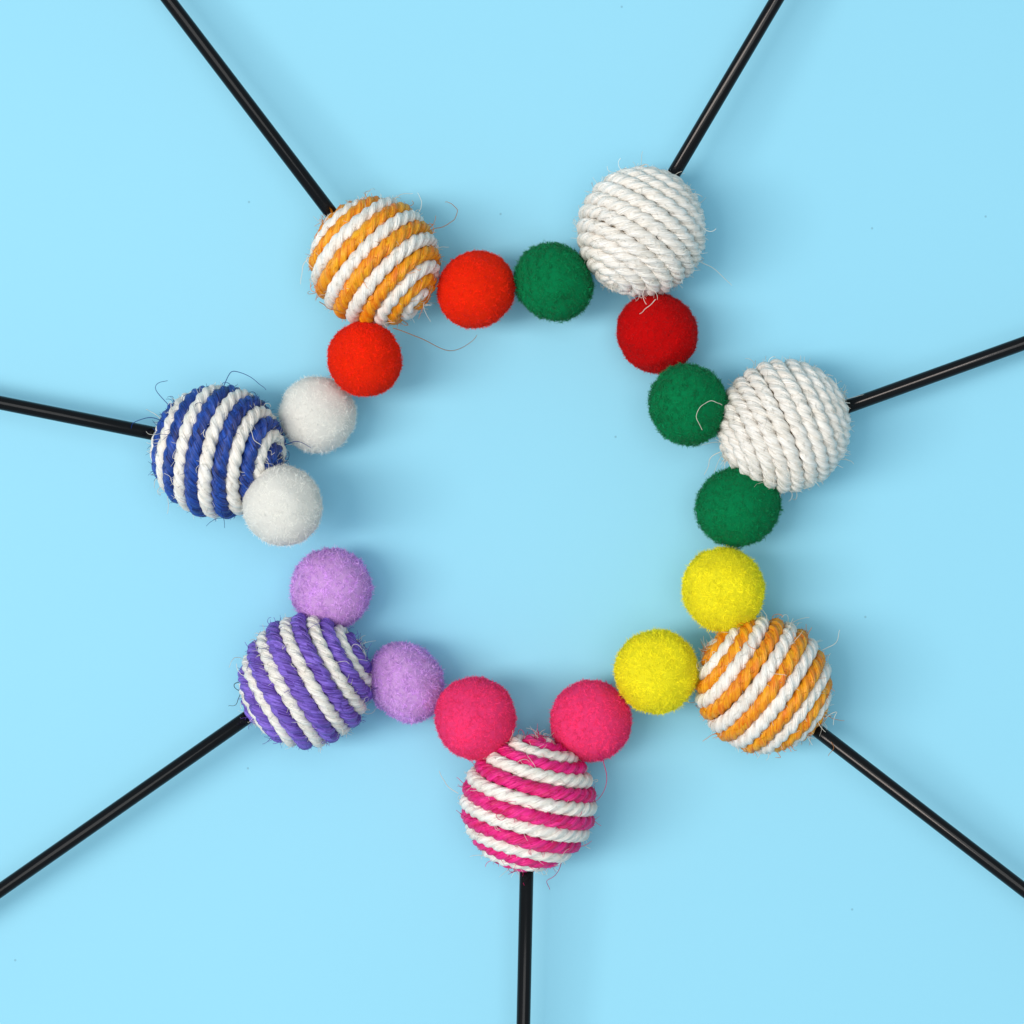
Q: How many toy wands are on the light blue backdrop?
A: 7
